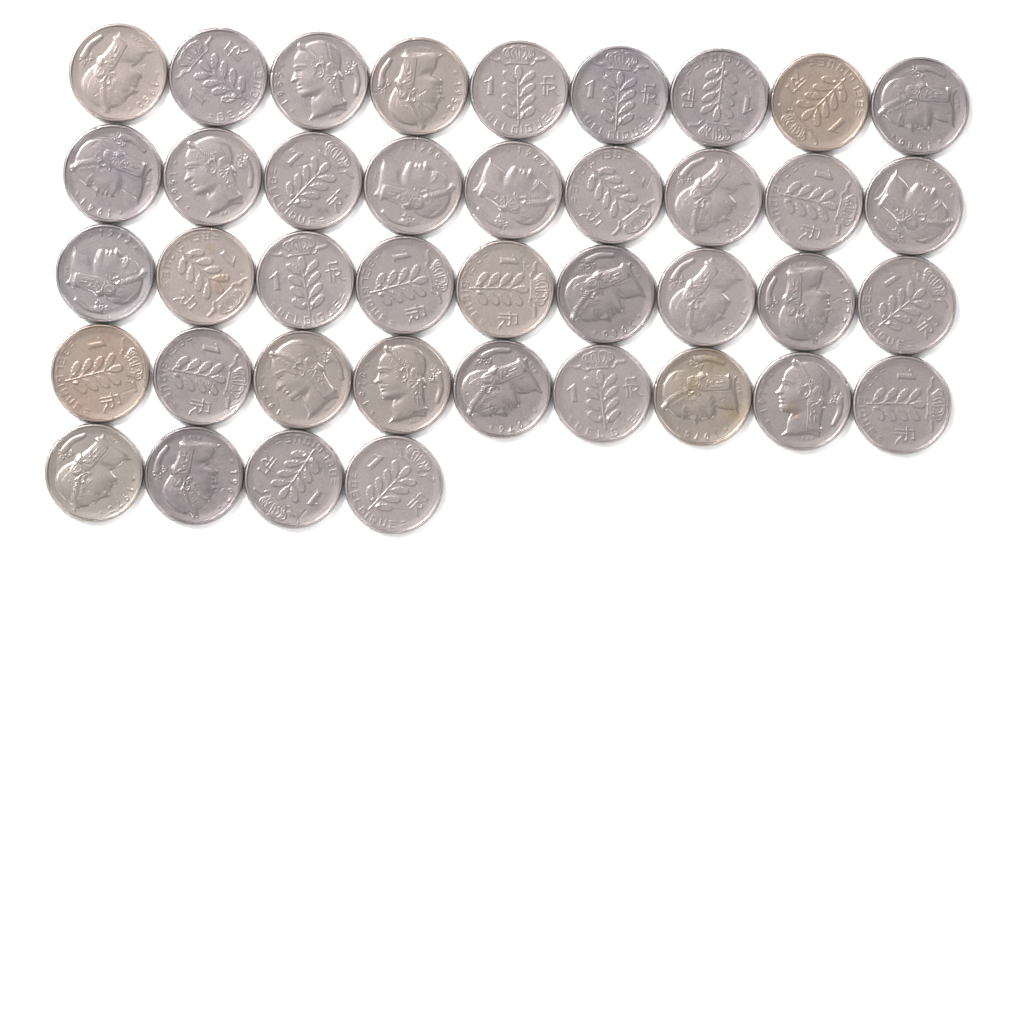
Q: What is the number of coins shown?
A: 40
